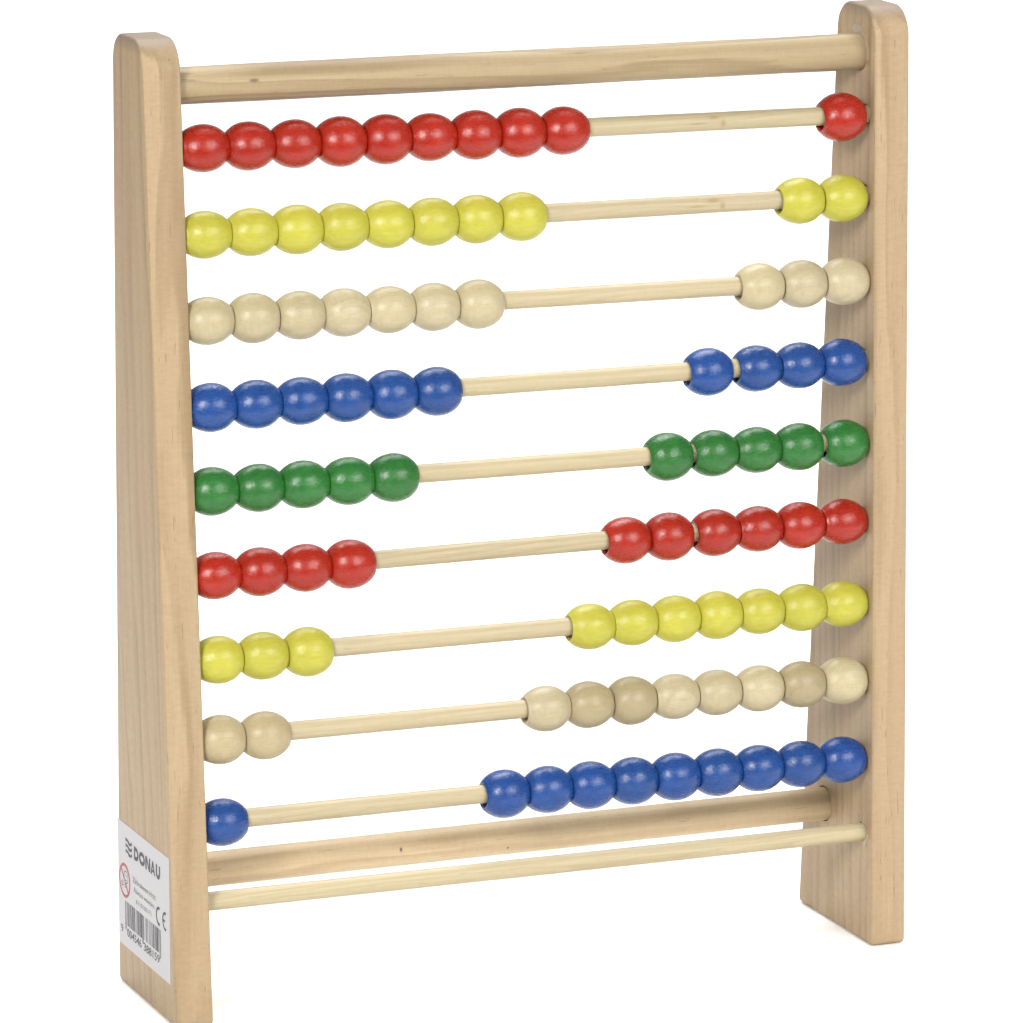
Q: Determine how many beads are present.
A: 90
